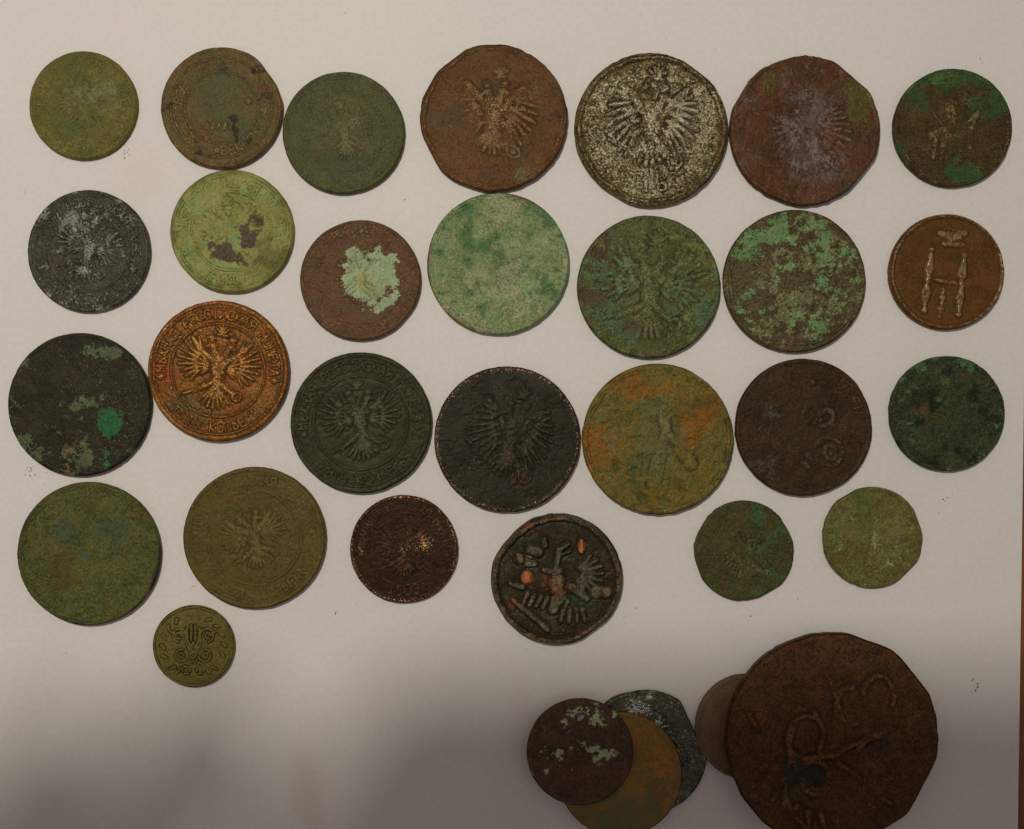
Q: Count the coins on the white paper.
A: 33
